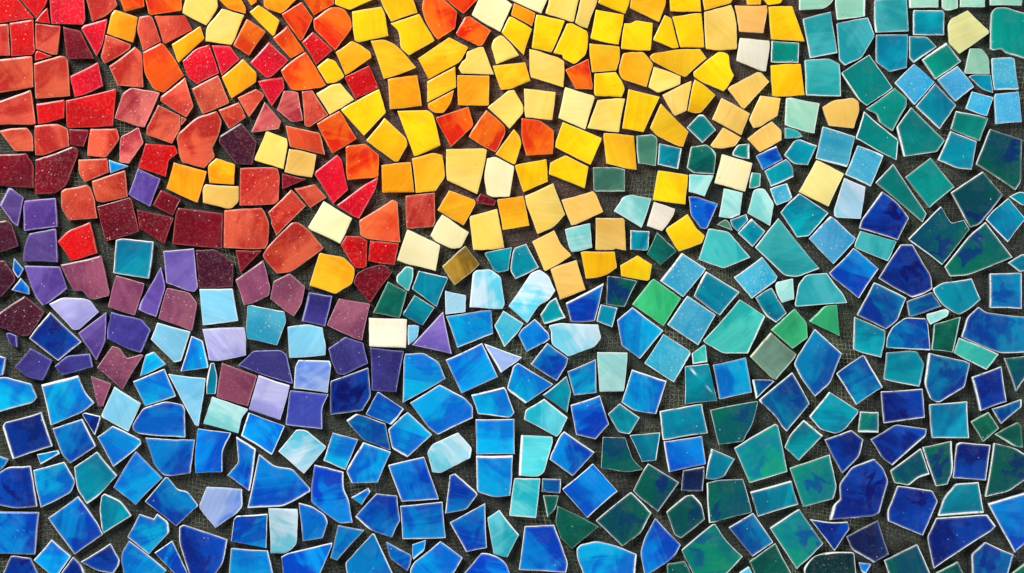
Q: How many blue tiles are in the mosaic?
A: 167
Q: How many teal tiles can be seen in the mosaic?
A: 130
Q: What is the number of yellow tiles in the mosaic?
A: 108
